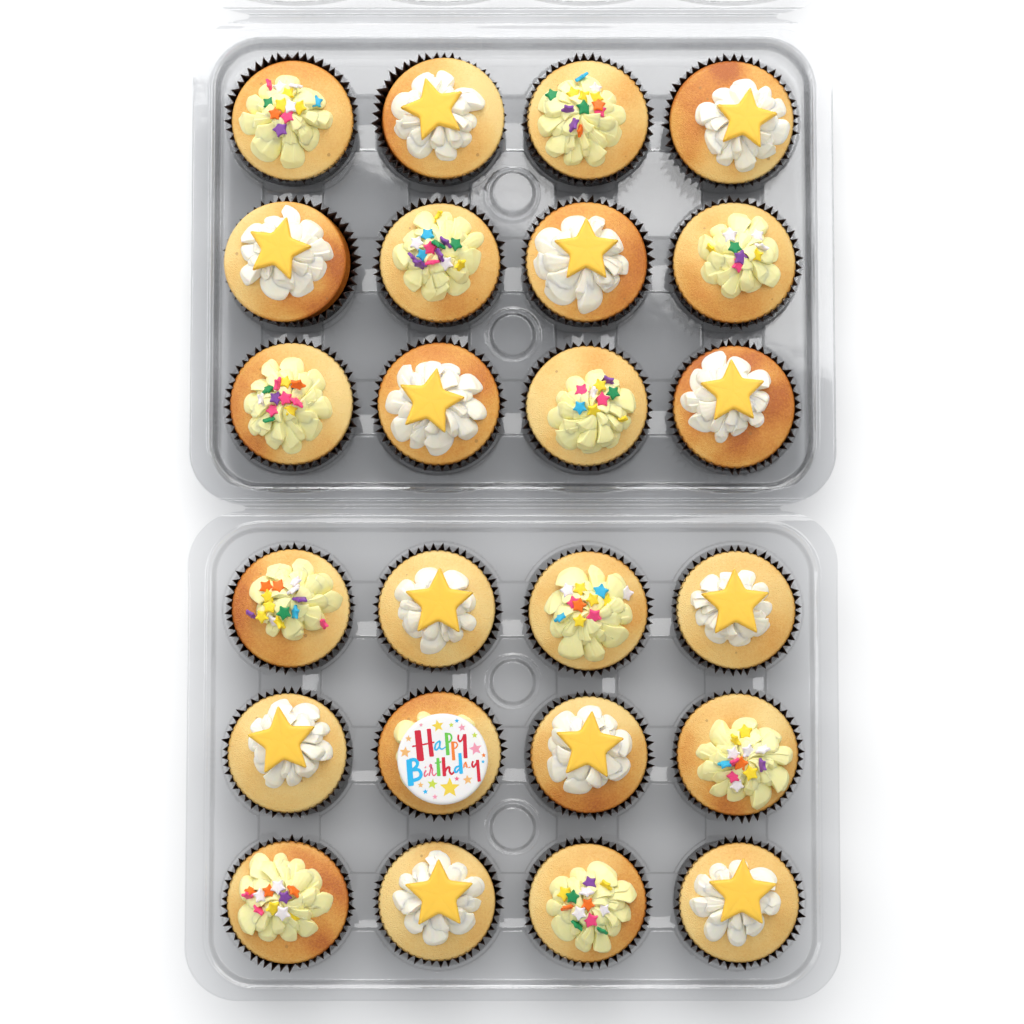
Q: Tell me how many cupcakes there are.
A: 24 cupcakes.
